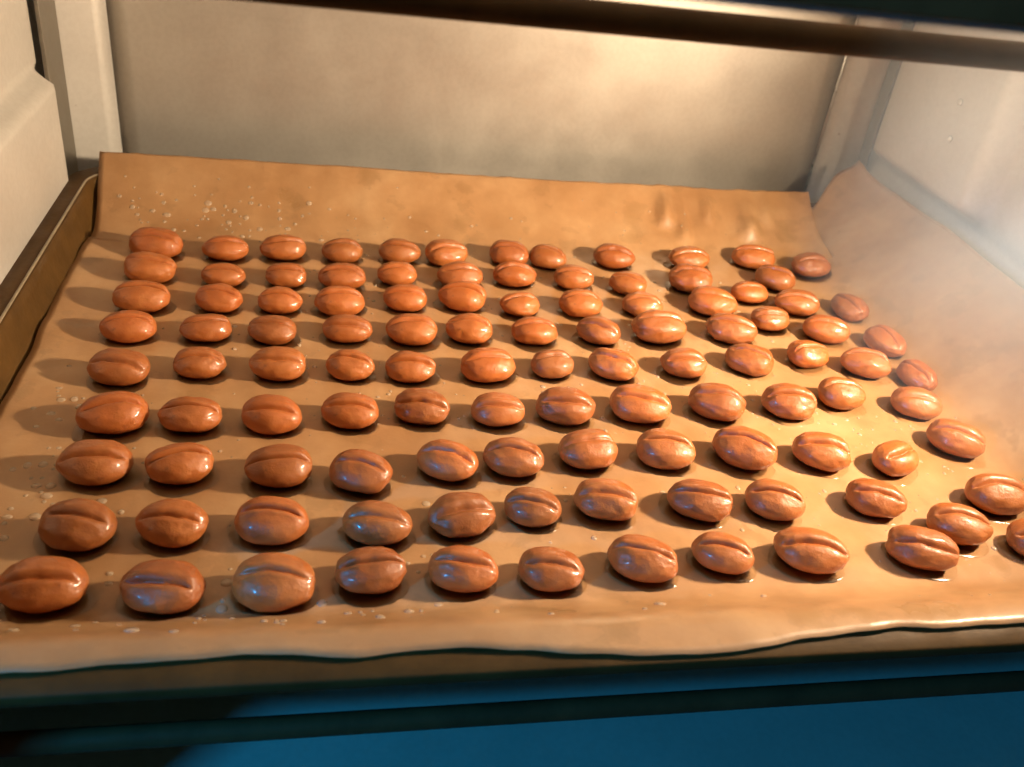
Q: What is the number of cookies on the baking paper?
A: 109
